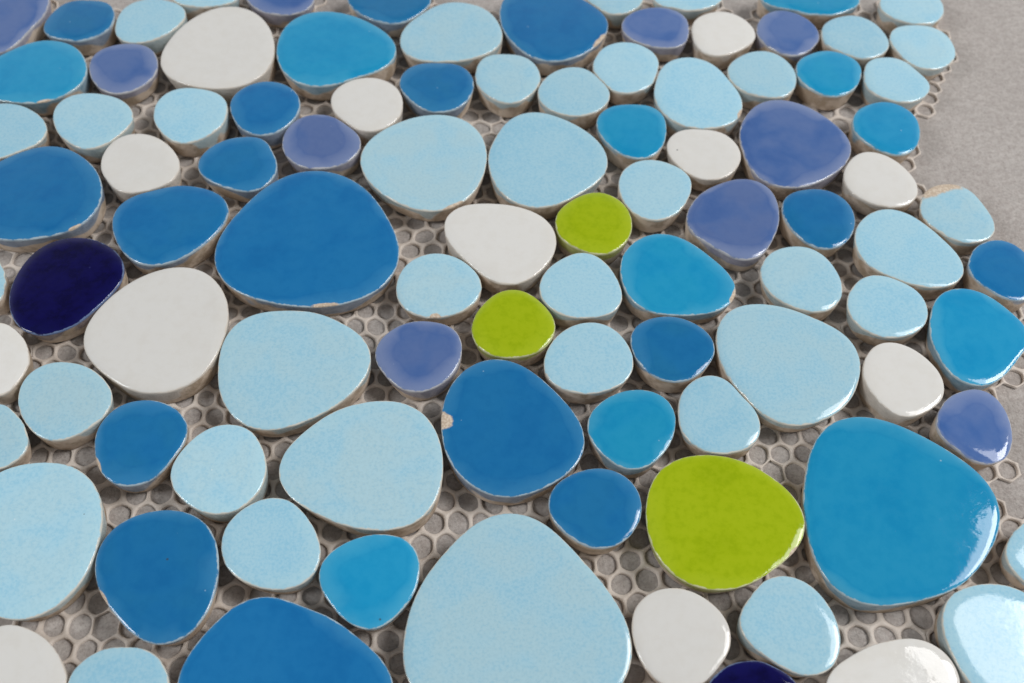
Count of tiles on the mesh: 98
